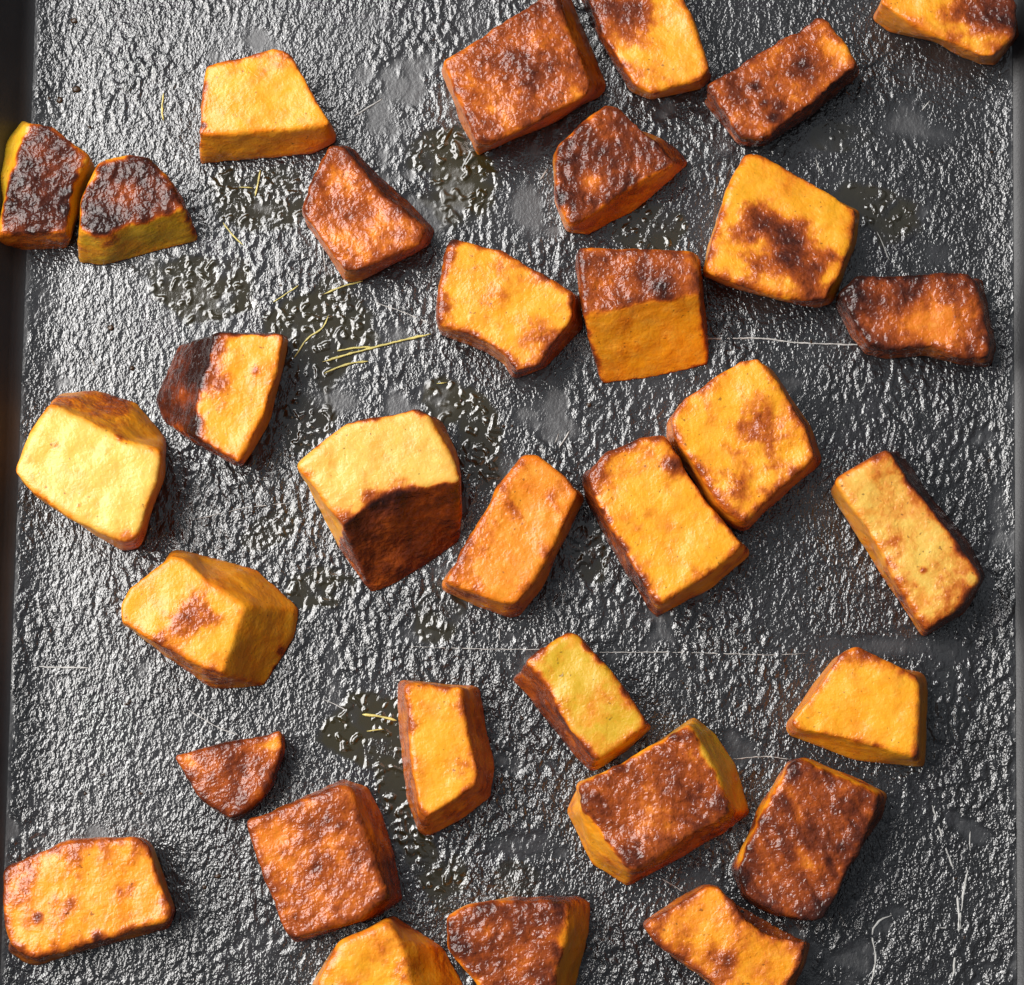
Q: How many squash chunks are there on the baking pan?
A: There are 32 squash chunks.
